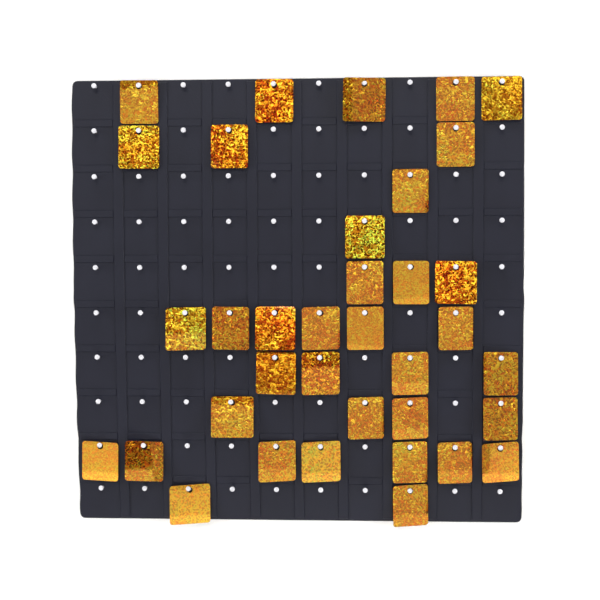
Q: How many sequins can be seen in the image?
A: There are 36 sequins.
